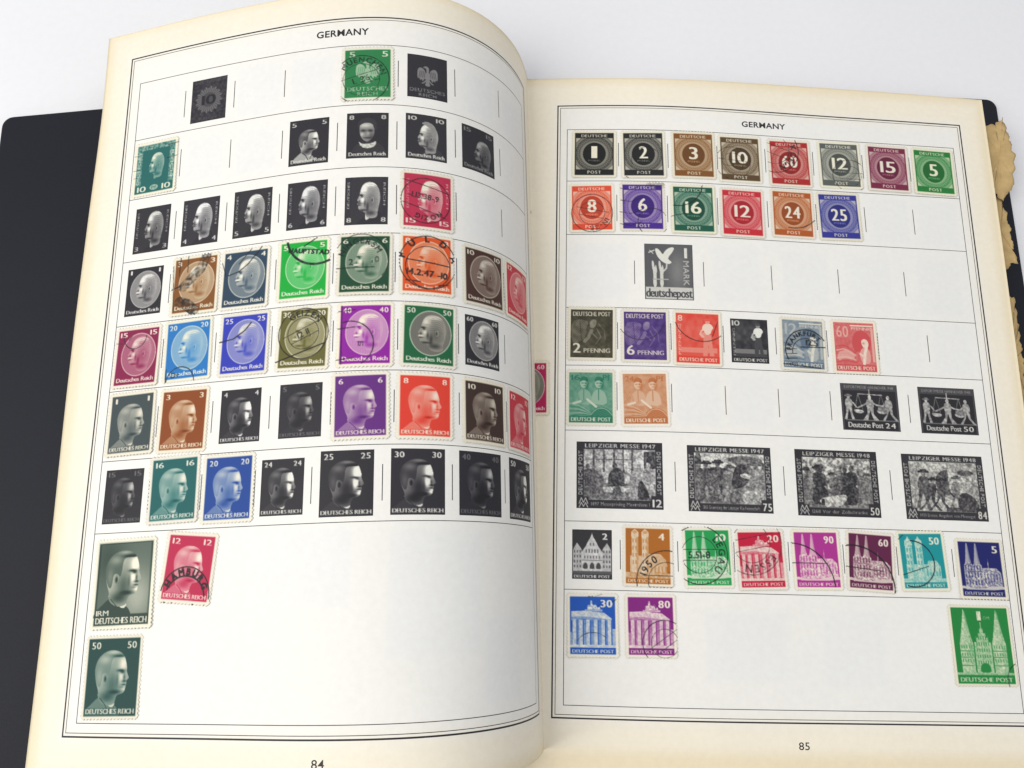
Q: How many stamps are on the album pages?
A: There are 89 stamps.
